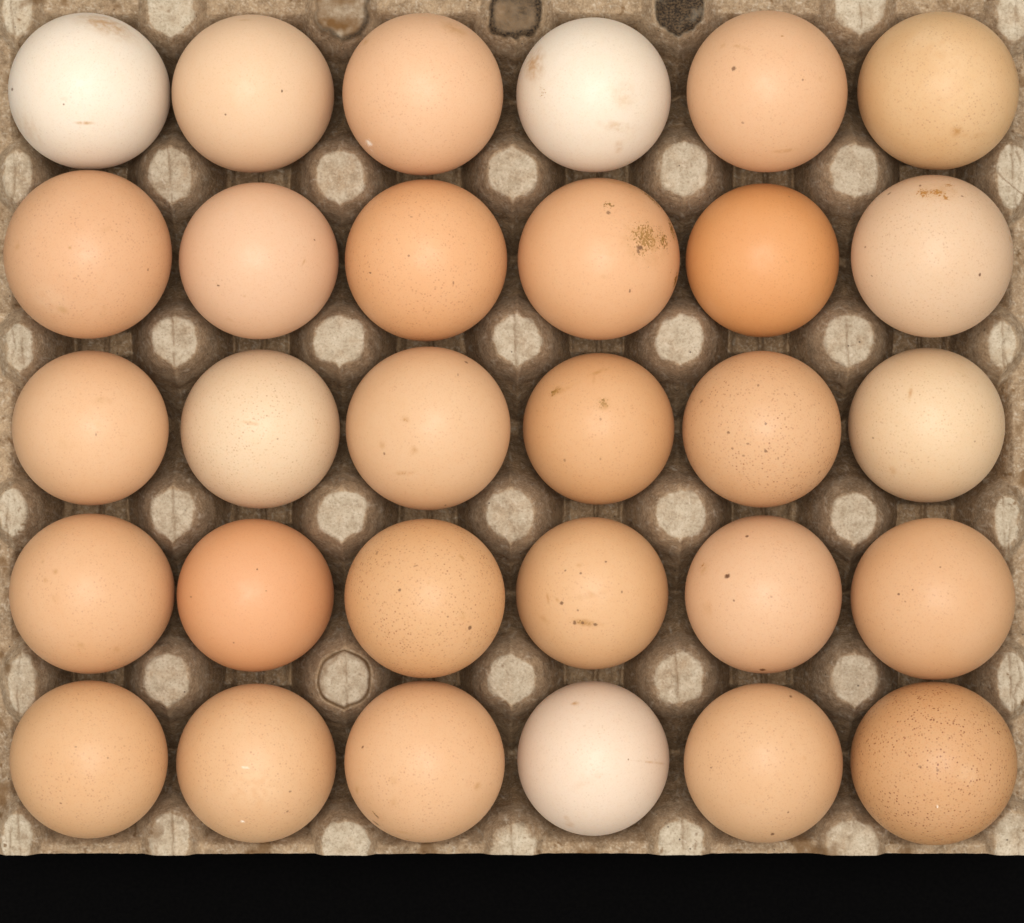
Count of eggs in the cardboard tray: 30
